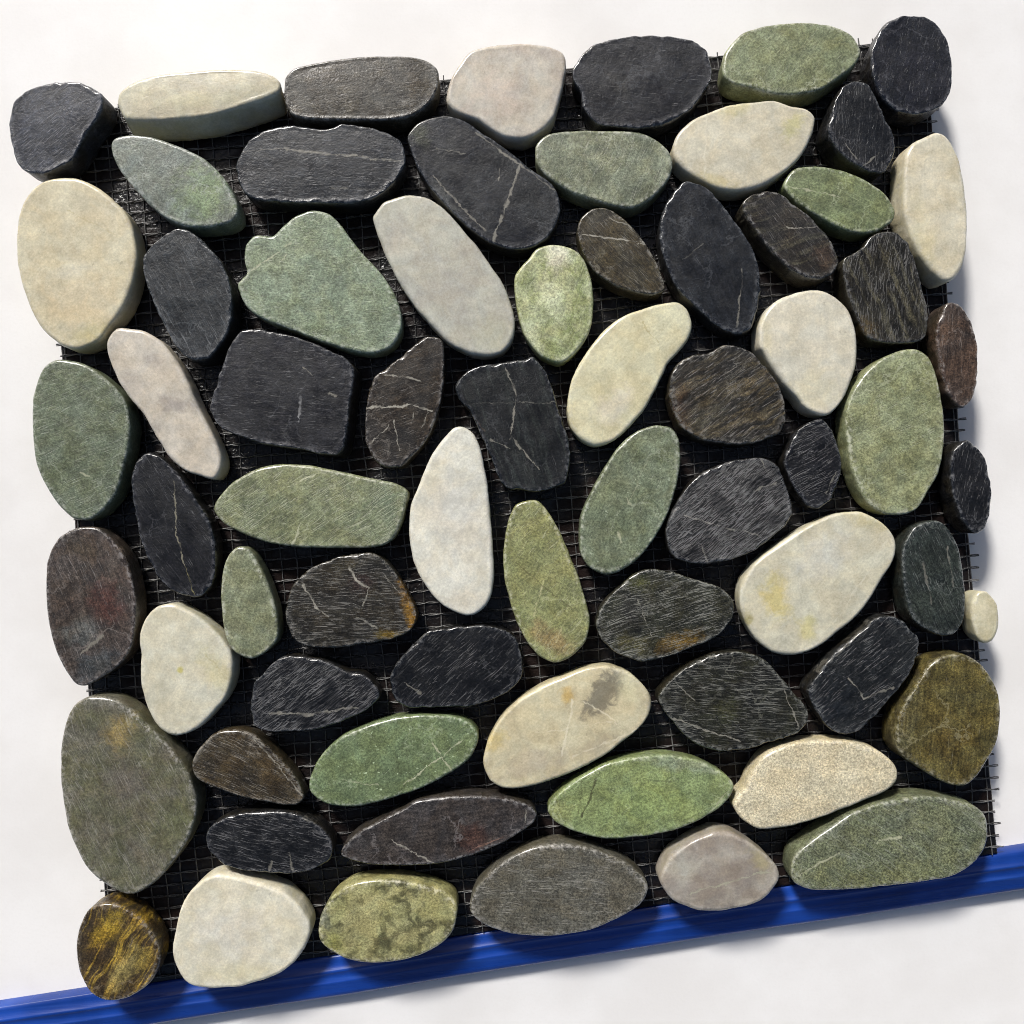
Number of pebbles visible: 69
